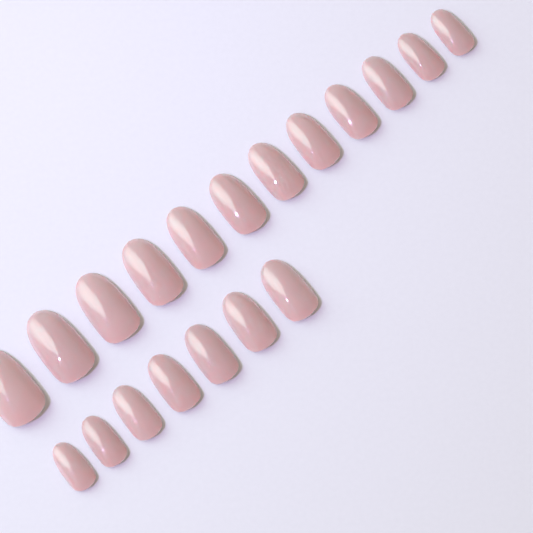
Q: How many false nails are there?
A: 19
